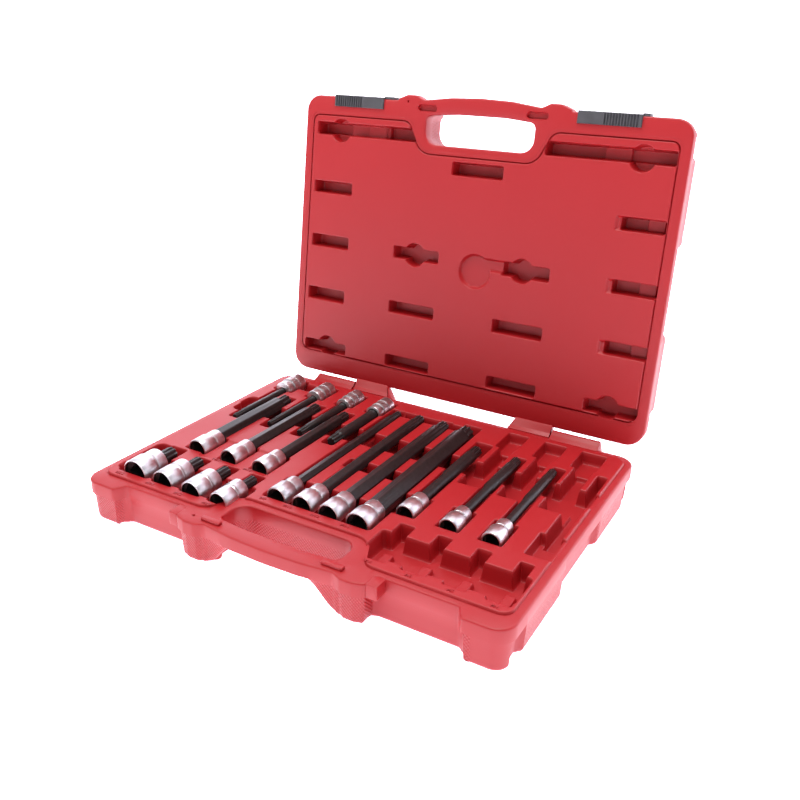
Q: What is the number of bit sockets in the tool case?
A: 18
